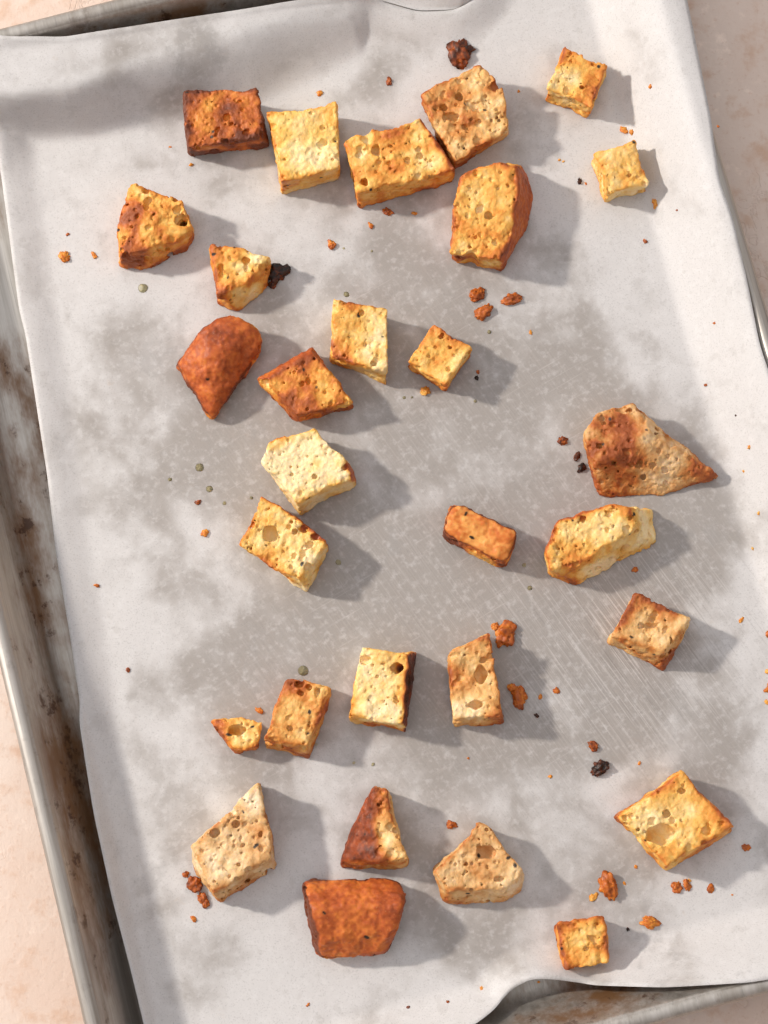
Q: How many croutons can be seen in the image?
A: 29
